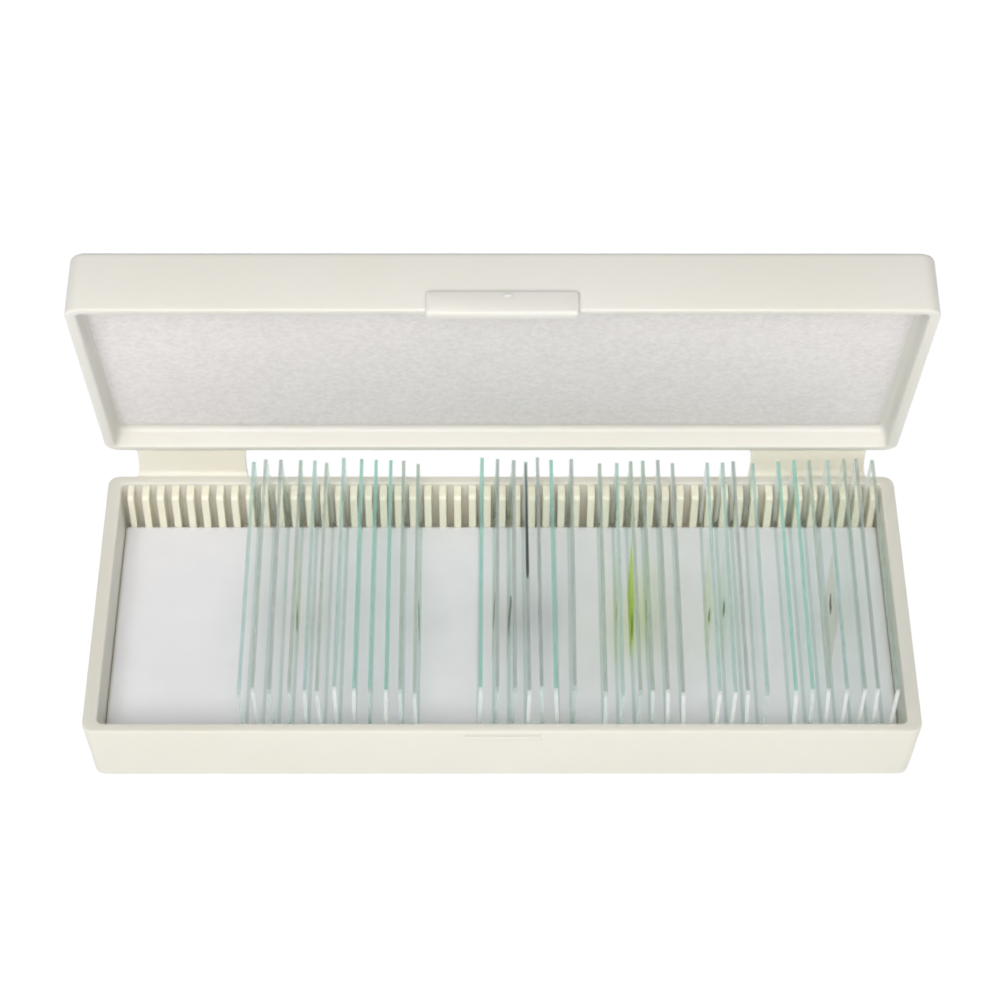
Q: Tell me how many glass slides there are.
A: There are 36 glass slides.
